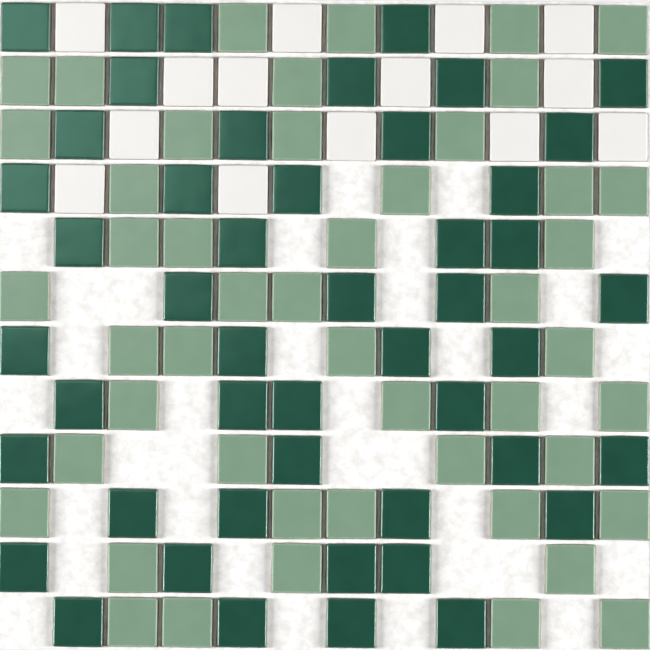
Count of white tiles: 14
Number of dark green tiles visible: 48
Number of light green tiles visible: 48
